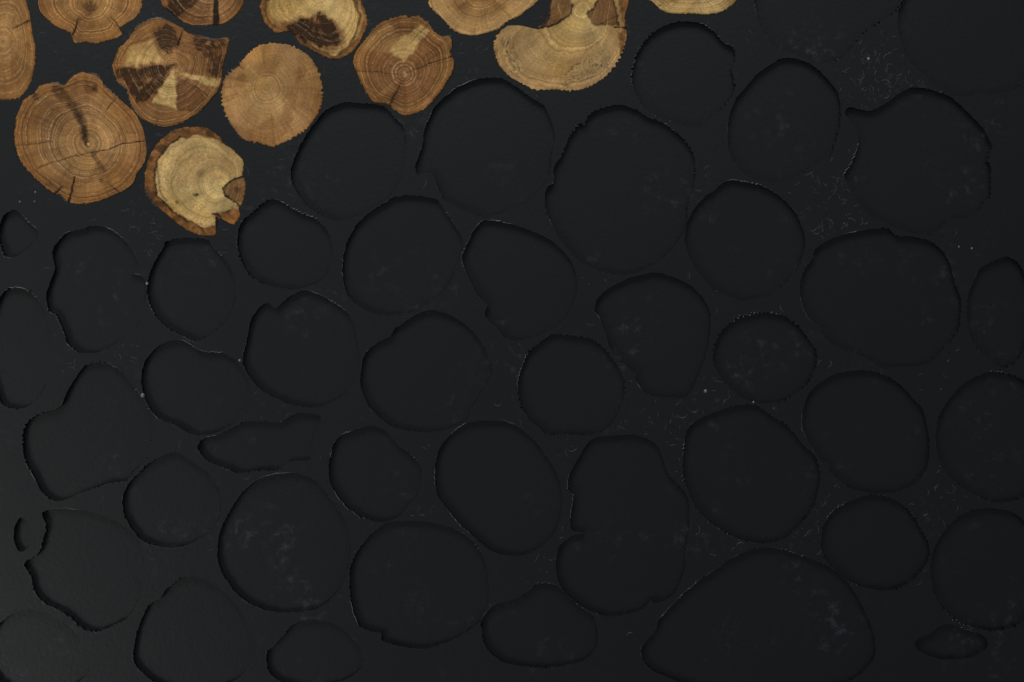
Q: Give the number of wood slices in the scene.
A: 12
